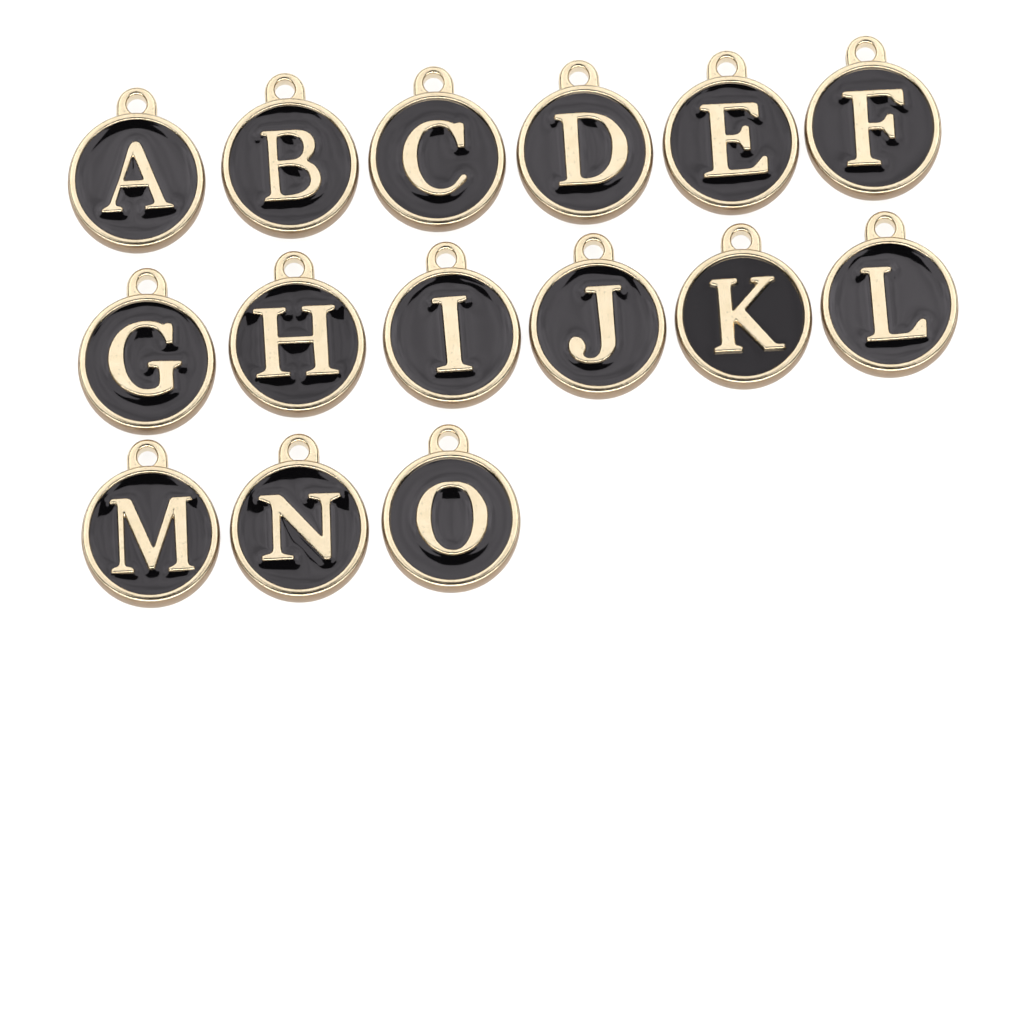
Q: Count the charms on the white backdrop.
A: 15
